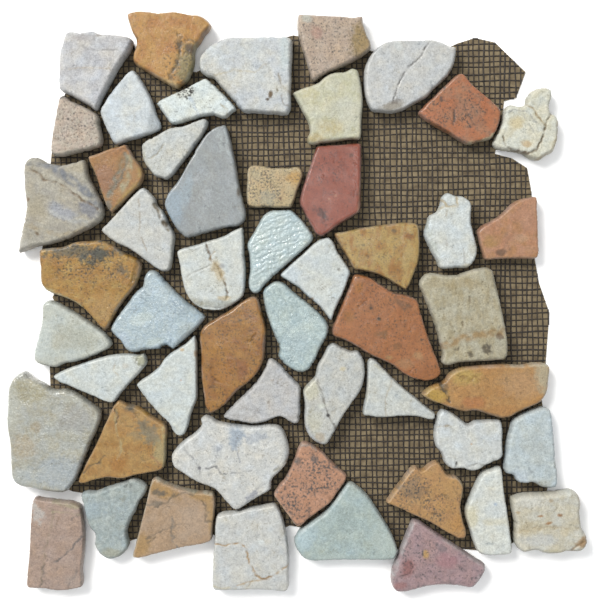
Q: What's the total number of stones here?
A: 52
